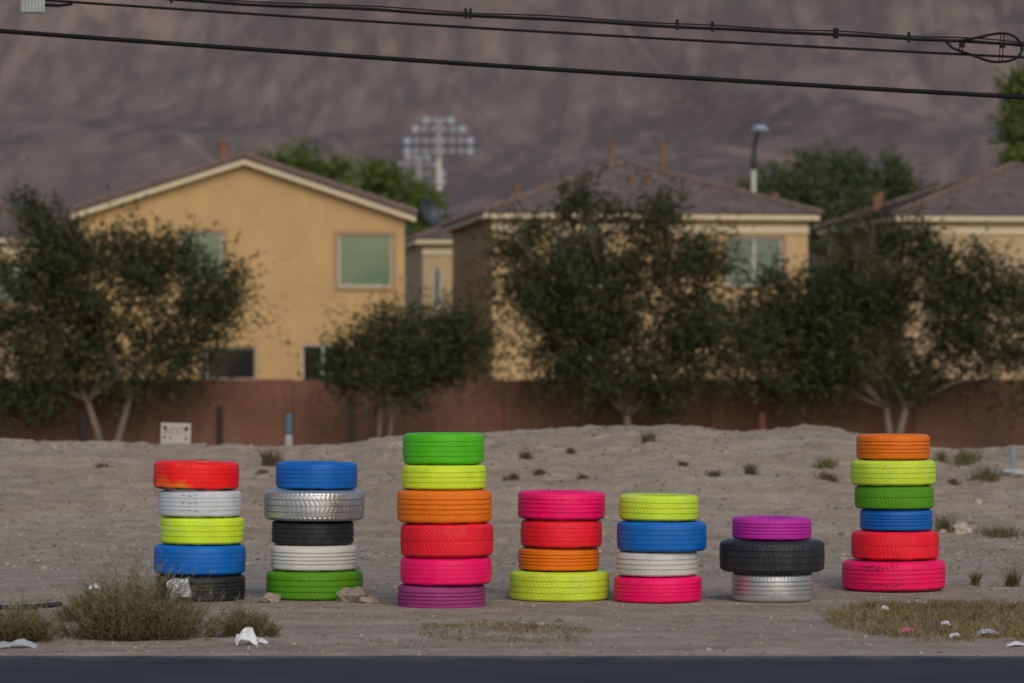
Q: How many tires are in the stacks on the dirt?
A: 33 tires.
